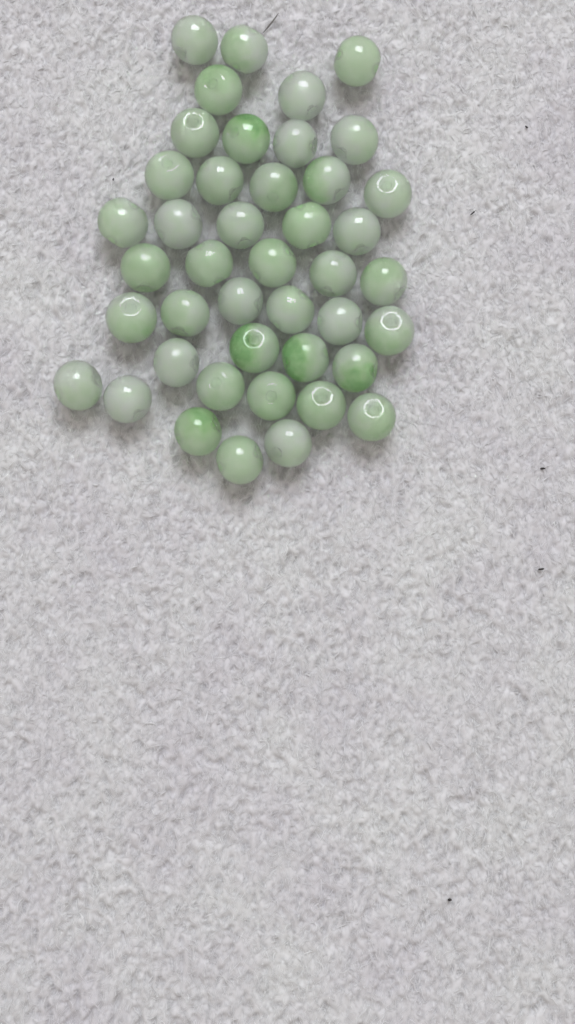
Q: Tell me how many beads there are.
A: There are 43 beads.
